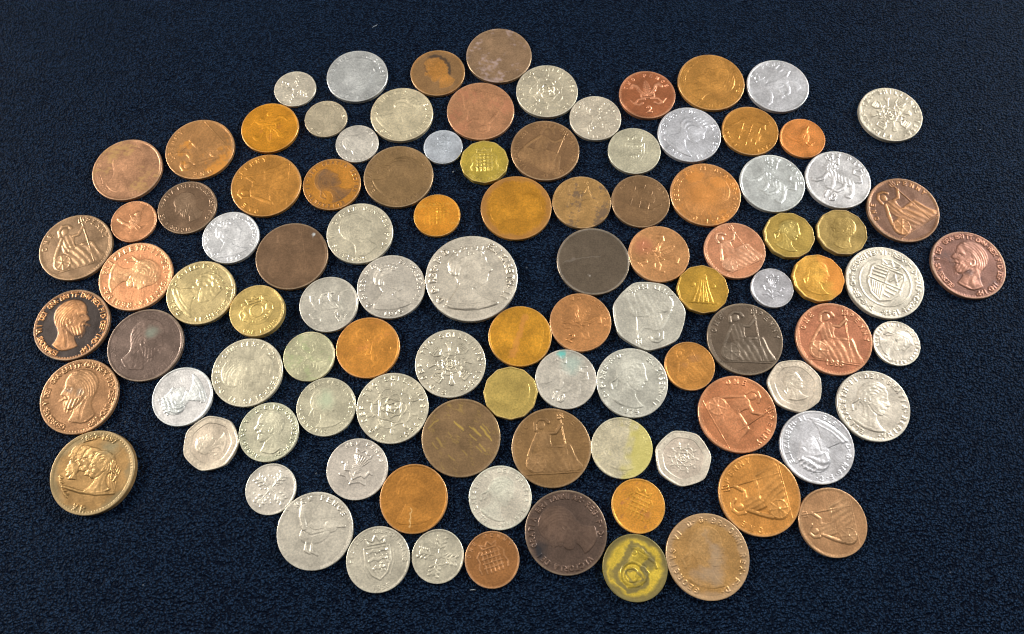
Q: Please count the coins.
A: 102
